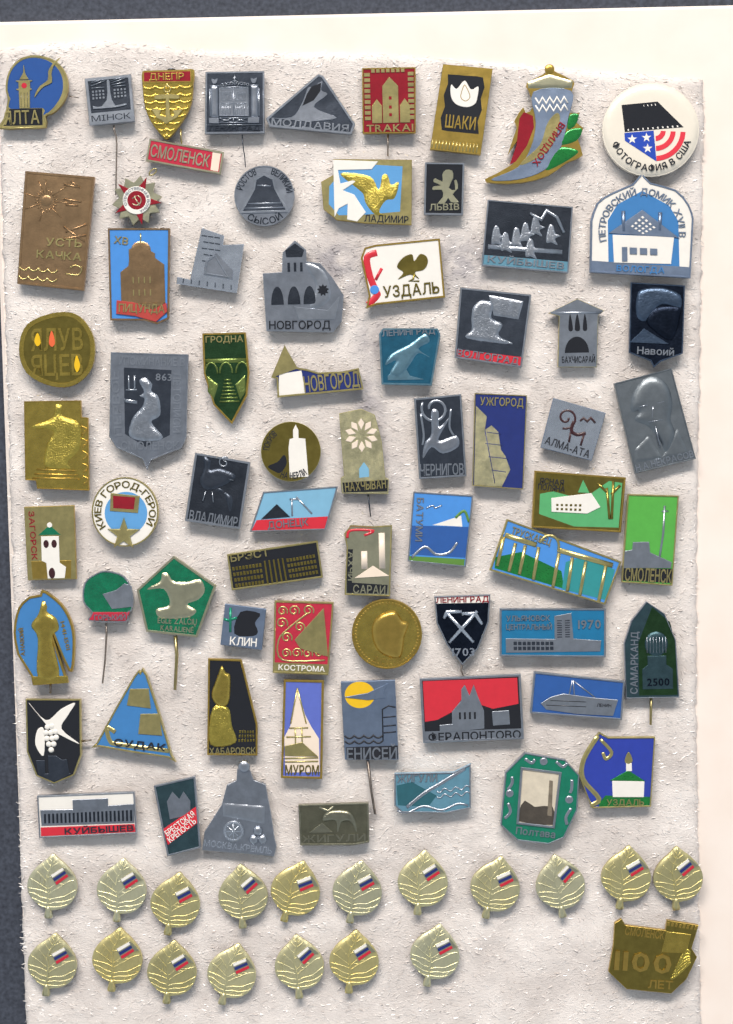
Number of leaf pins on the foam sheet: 18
